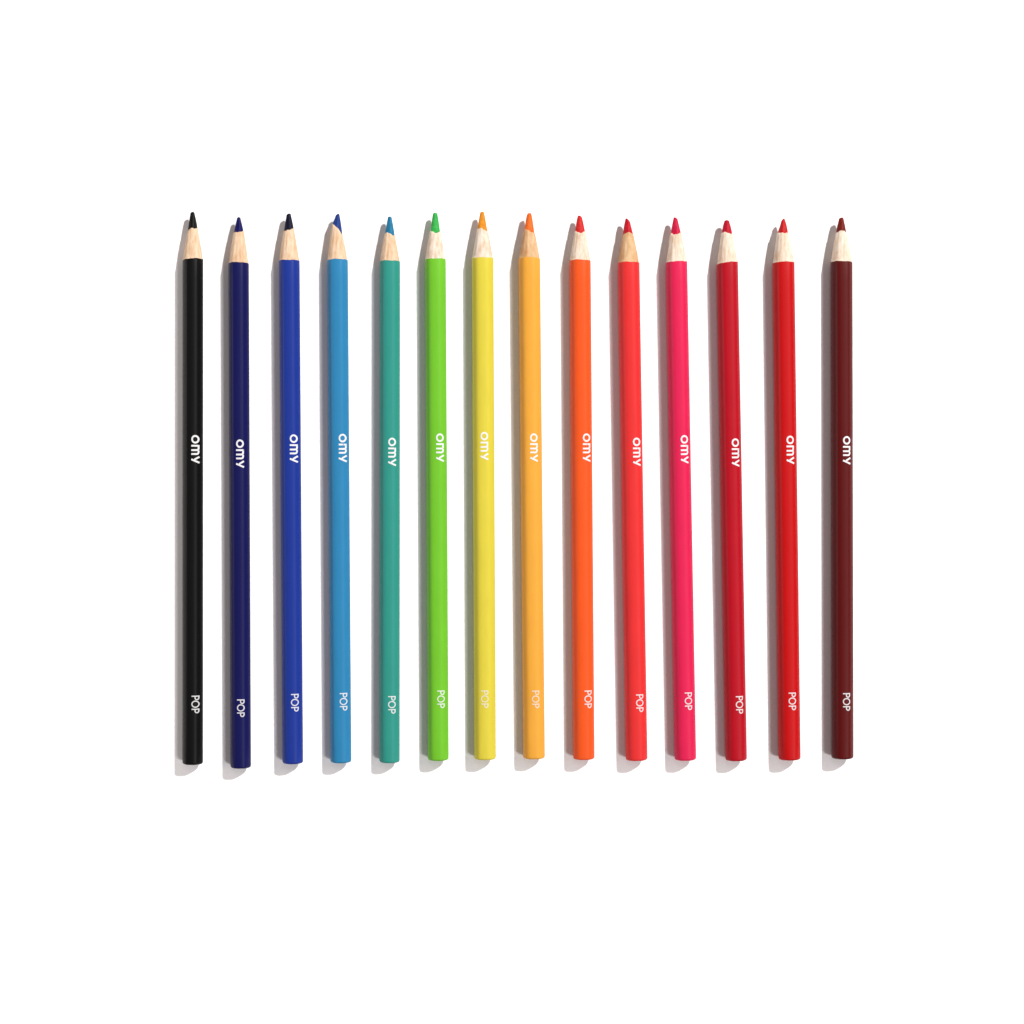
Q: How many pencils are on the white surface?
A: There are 14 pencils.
